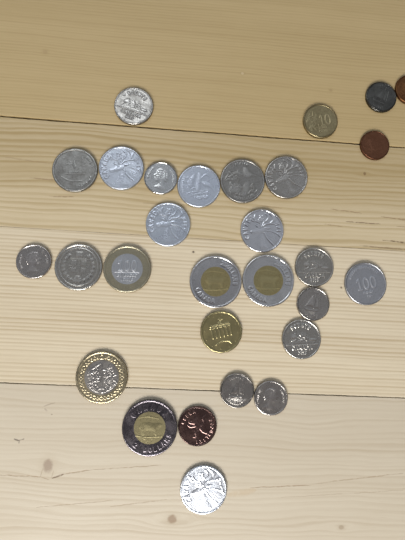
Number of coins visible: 29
